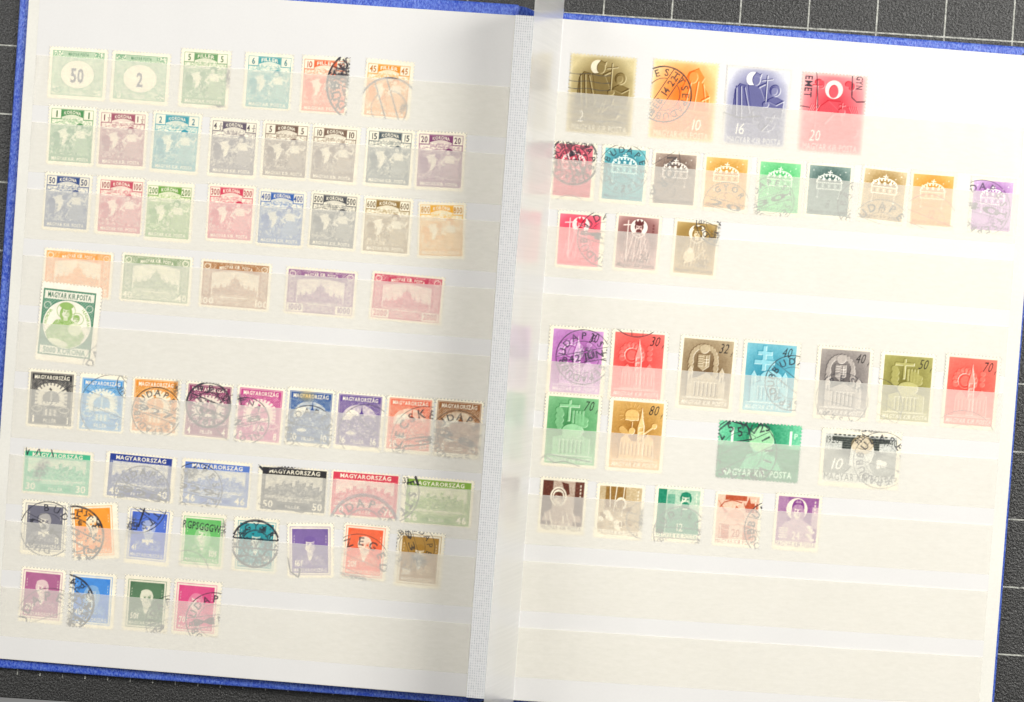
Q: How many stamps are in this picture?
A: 87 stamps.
